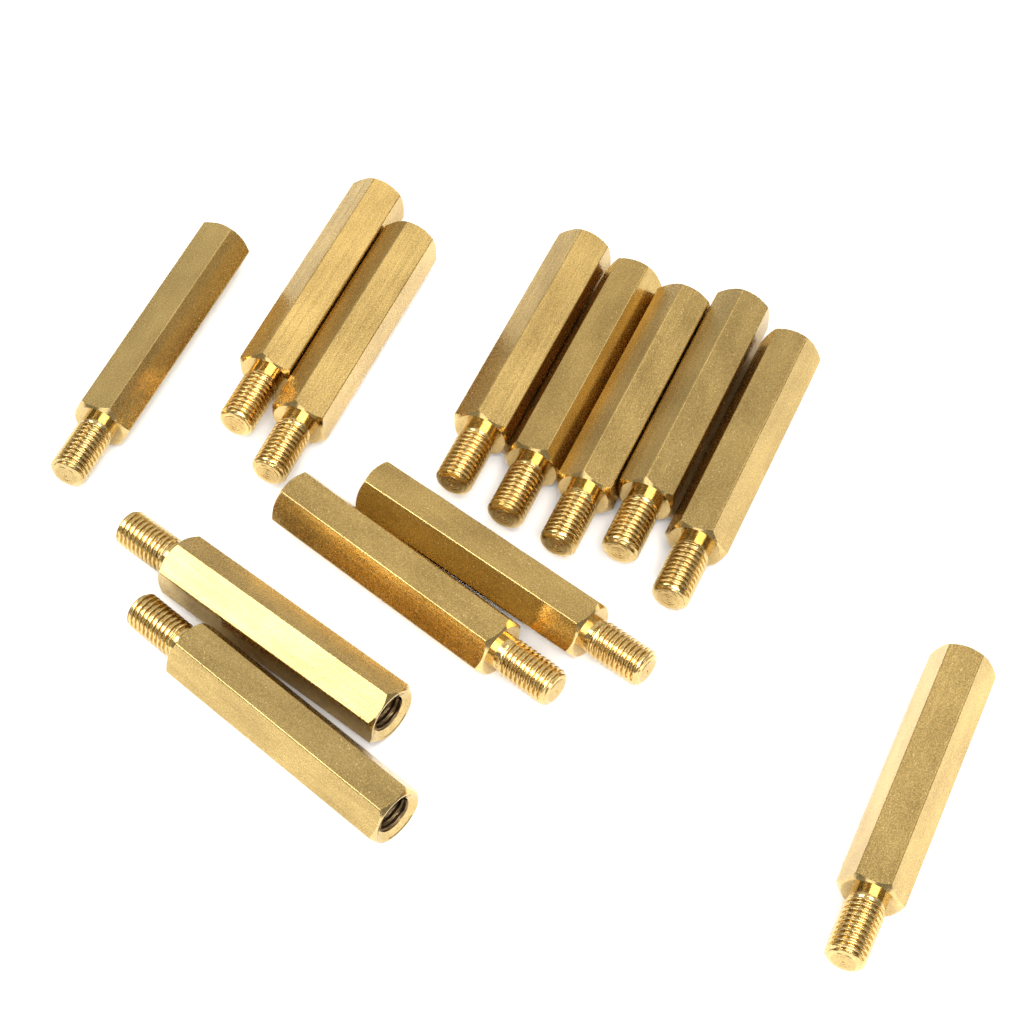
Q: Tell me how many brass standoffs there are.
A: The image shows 13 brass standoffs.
